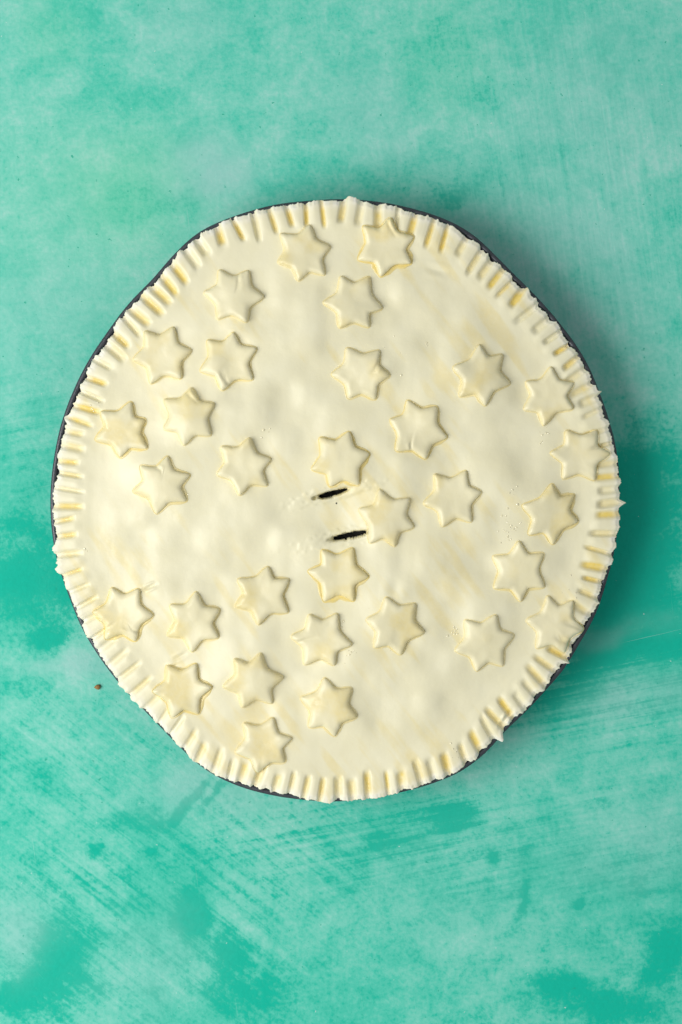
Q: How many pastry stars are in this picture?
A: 32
